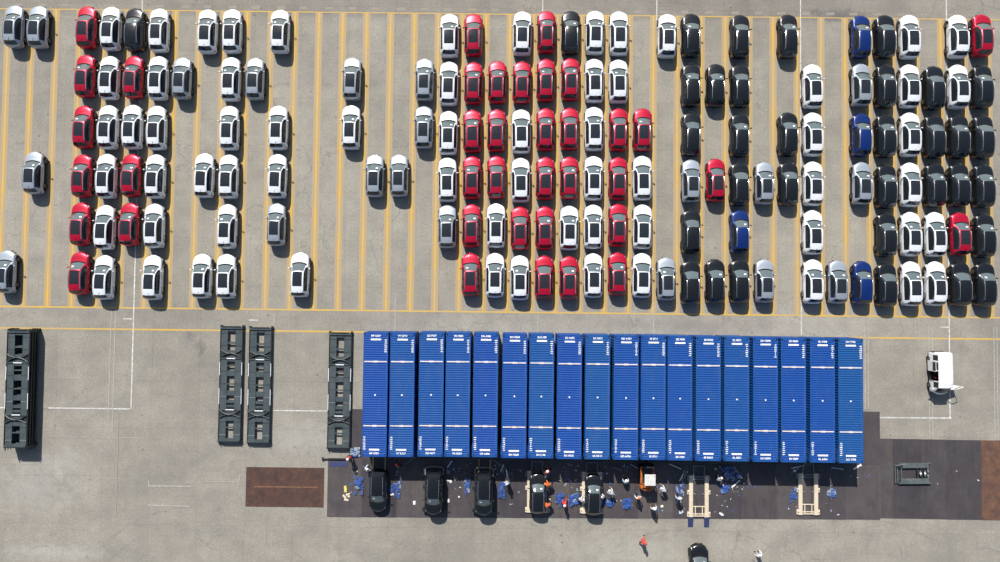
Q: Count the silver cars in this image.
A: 20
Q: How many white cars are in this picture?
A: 65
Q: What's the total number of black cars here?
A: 40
